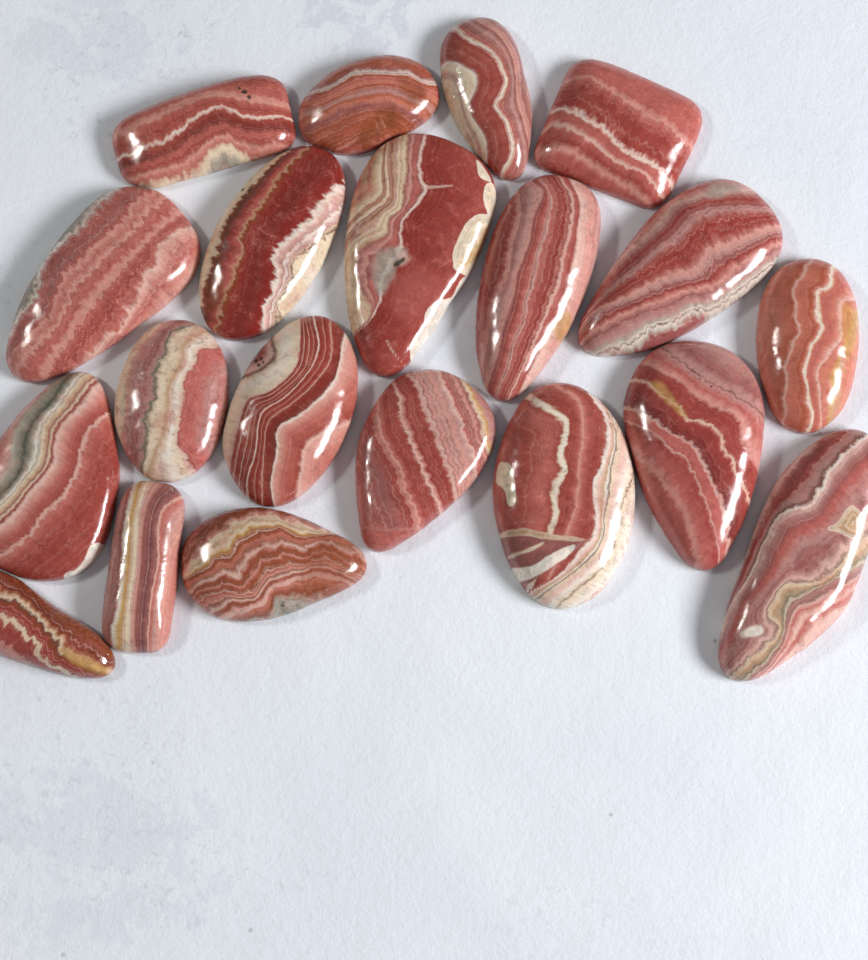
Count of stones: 20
